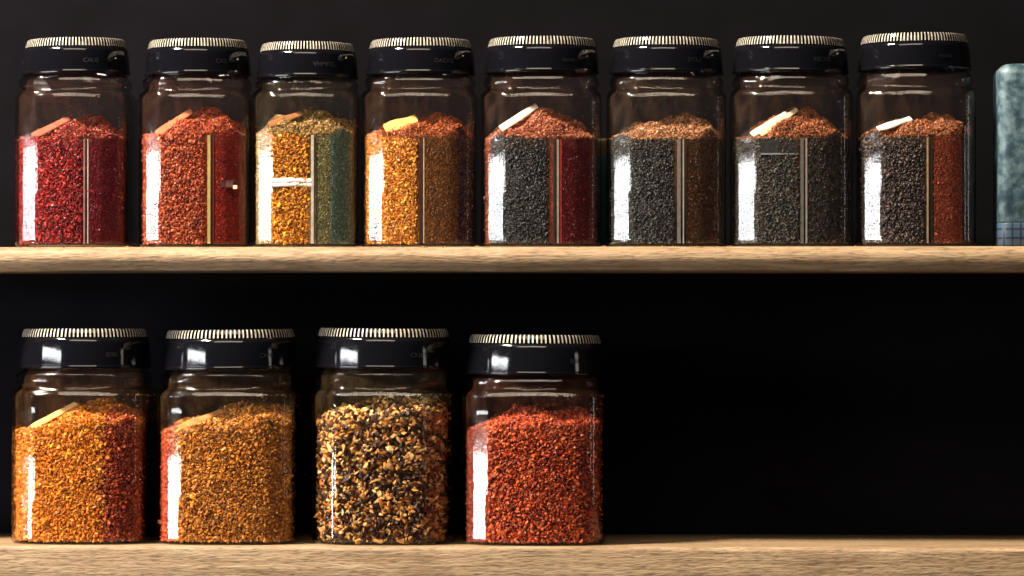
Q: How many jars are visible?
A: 12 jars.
